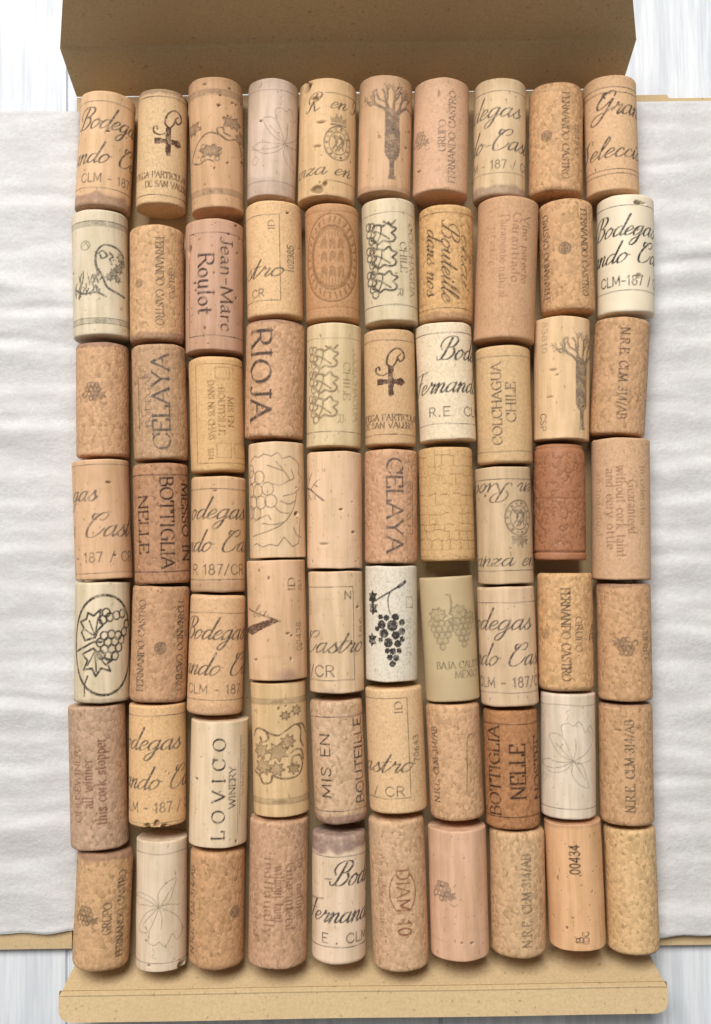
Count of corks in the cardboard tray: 70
